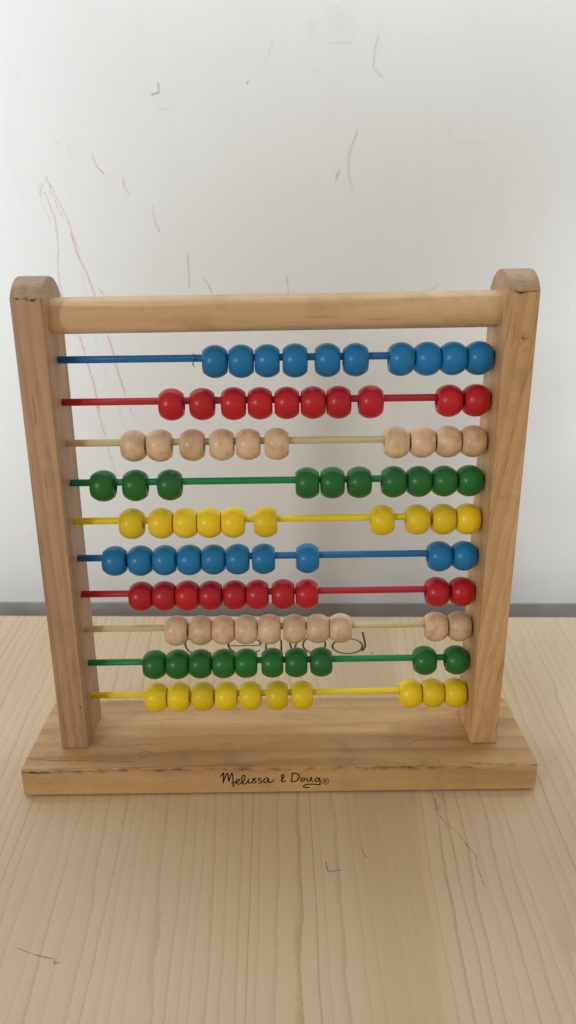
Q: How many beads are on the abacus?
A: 100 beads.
